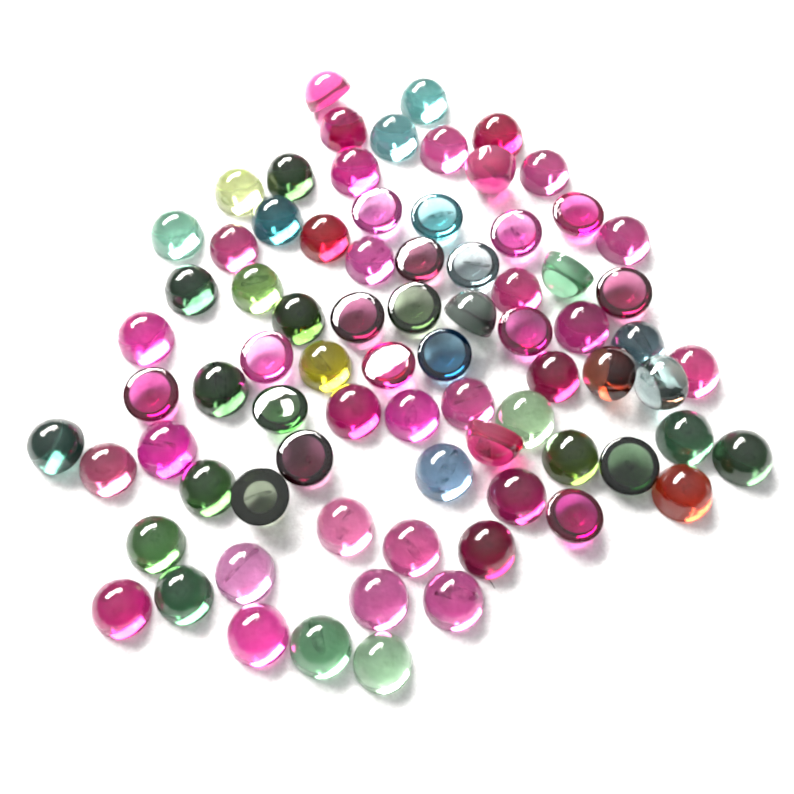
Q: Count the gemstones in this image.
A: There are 78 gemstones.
